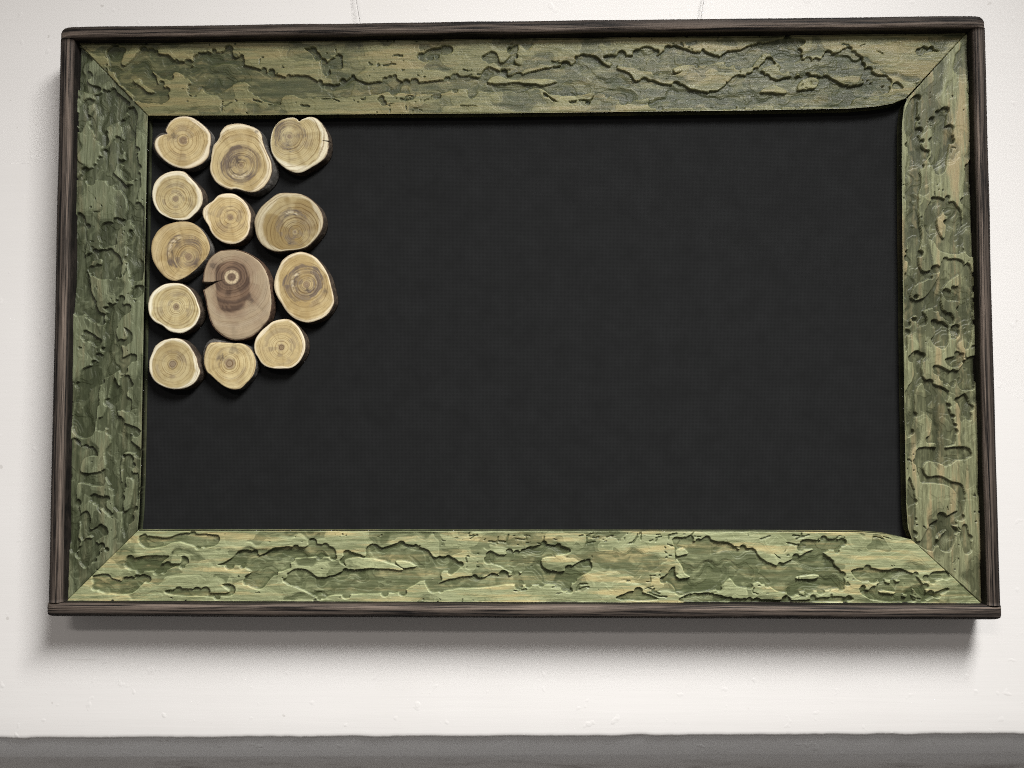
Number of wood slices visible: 13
